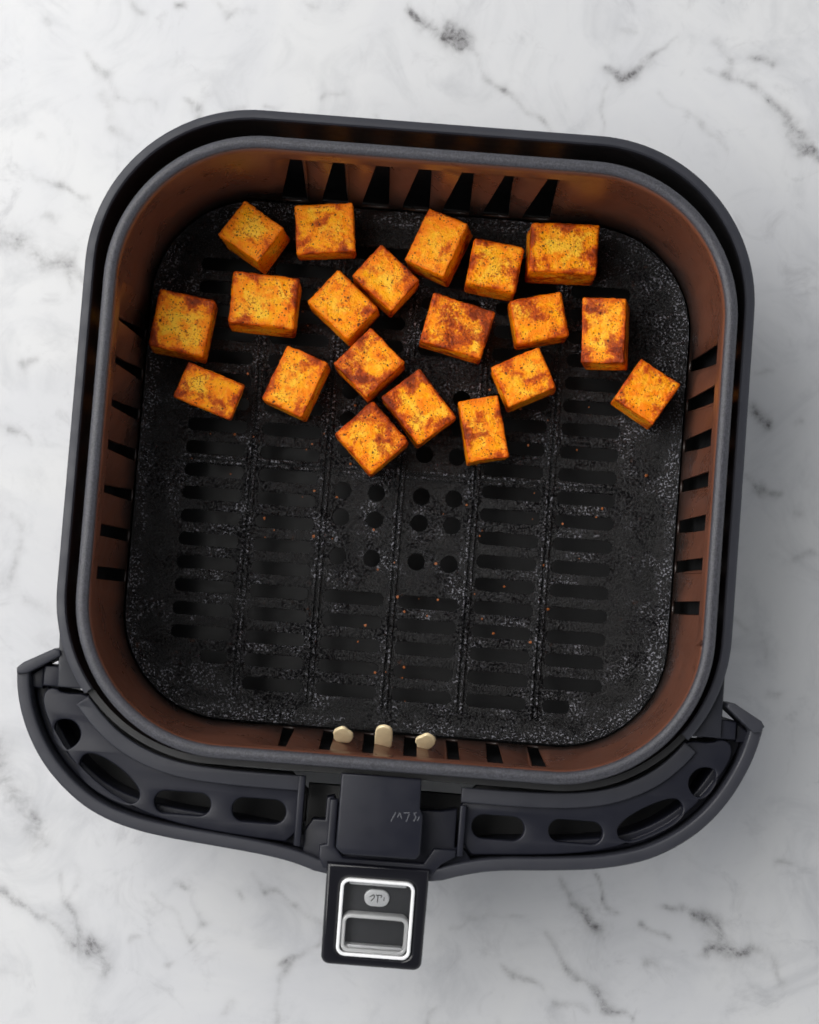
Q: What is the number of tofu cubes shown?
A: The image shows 20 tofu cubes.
